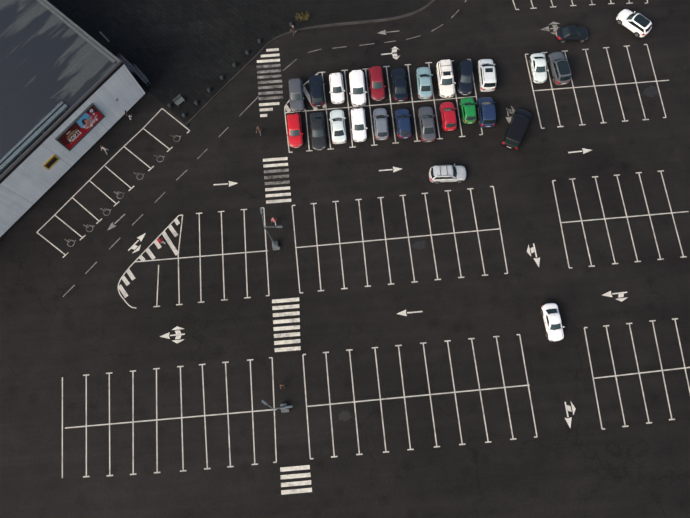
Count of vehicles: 27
